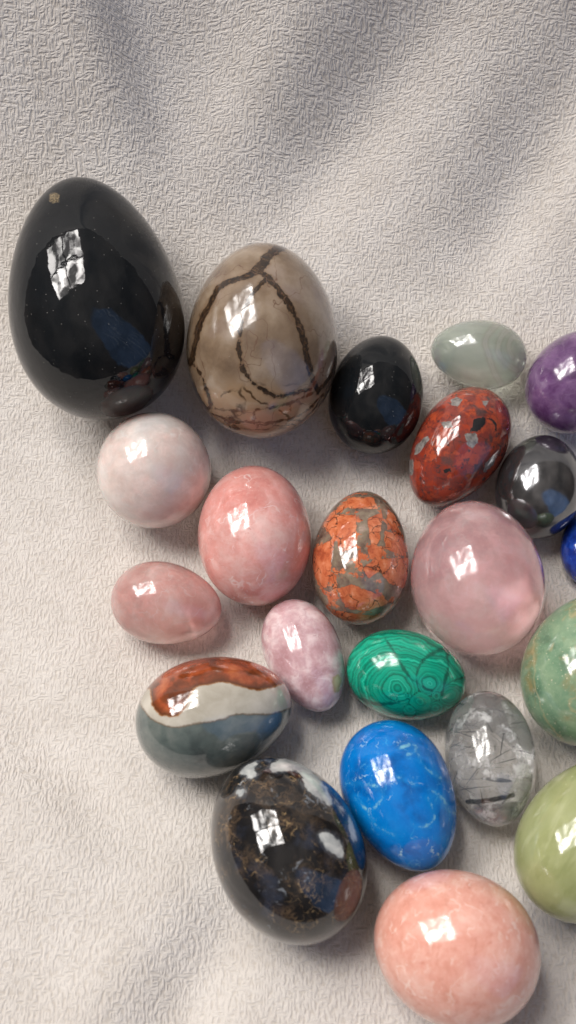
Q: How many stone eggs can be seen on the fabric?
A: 22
